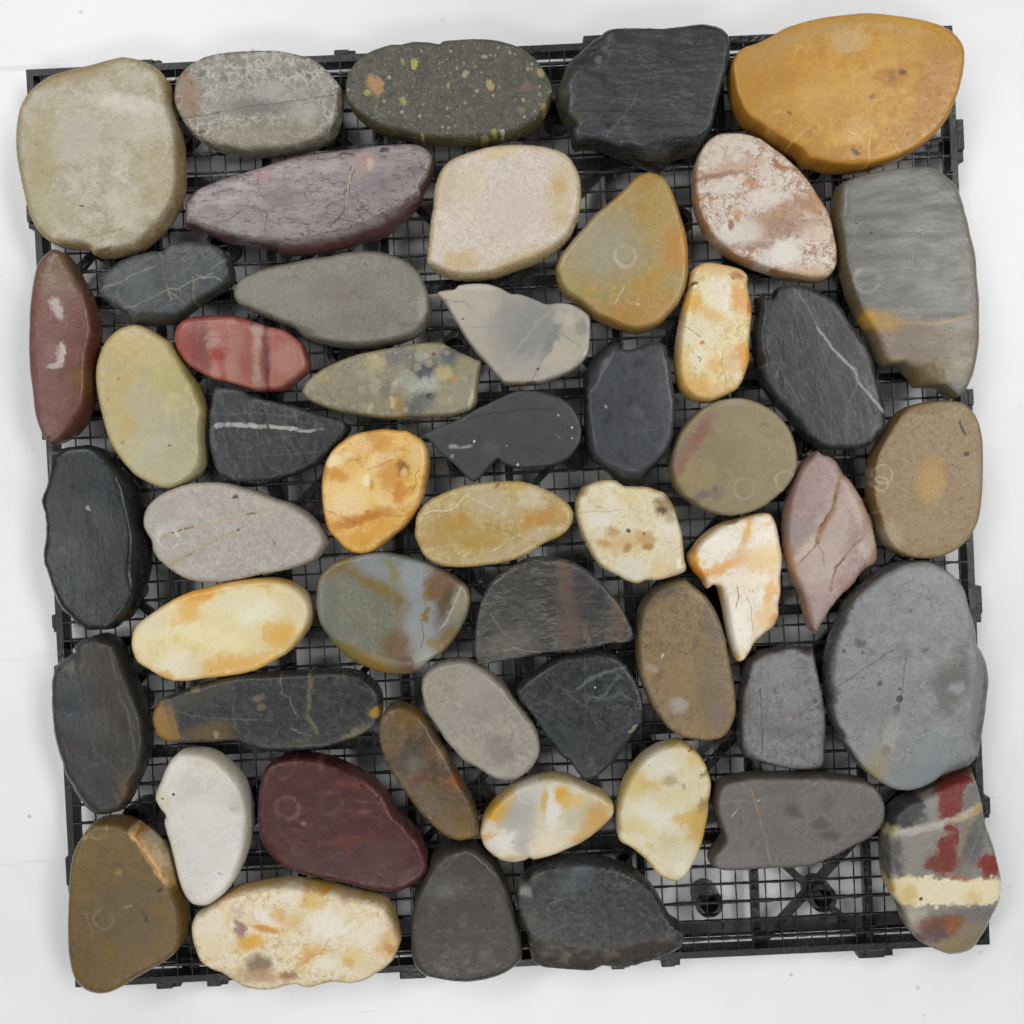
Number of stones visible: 52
